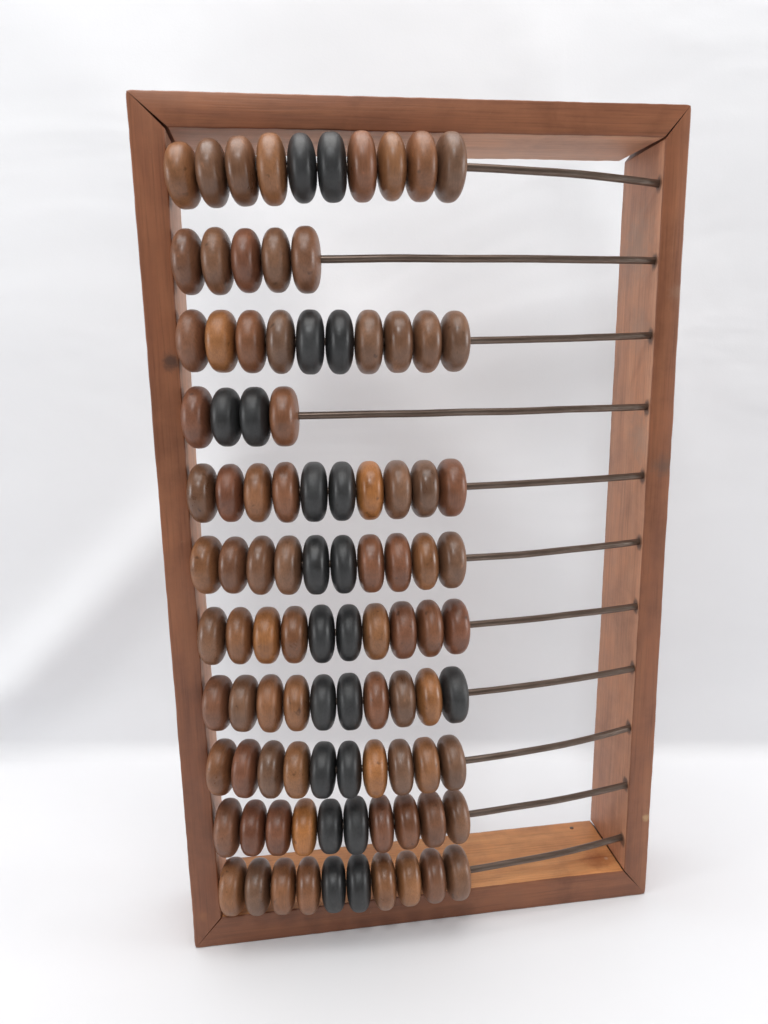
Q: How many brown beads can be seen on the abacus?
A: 78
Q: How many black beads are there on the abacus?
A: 21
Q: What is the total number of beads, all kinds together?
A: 99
